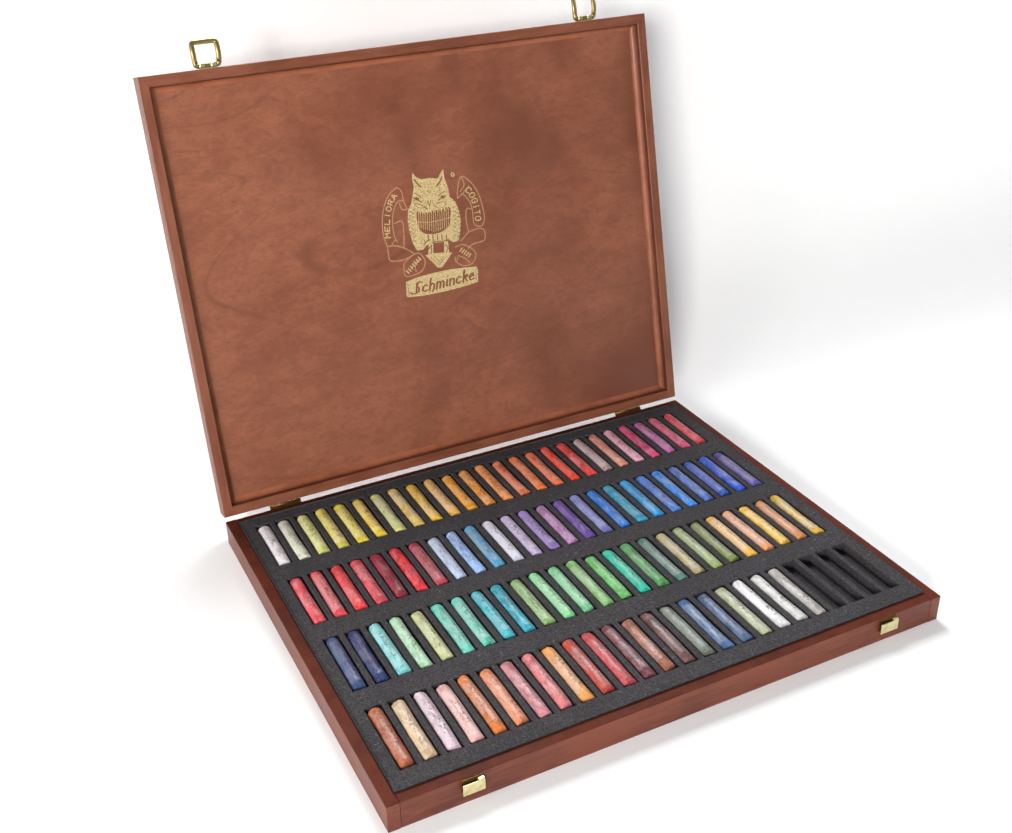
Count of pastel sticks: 96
